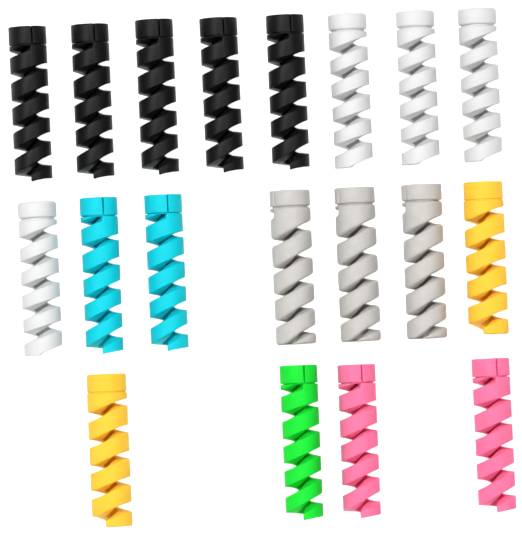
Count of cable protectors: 19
